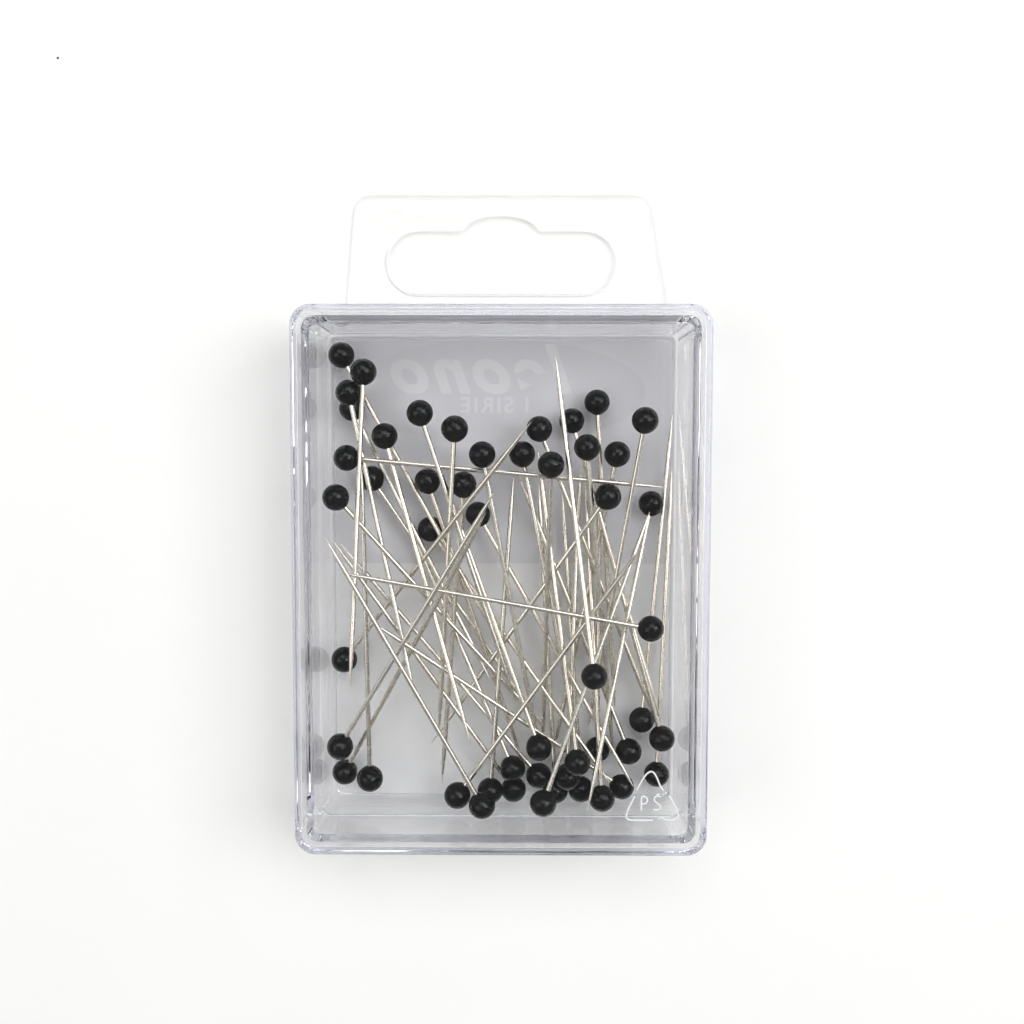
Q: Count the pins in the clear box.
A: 50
